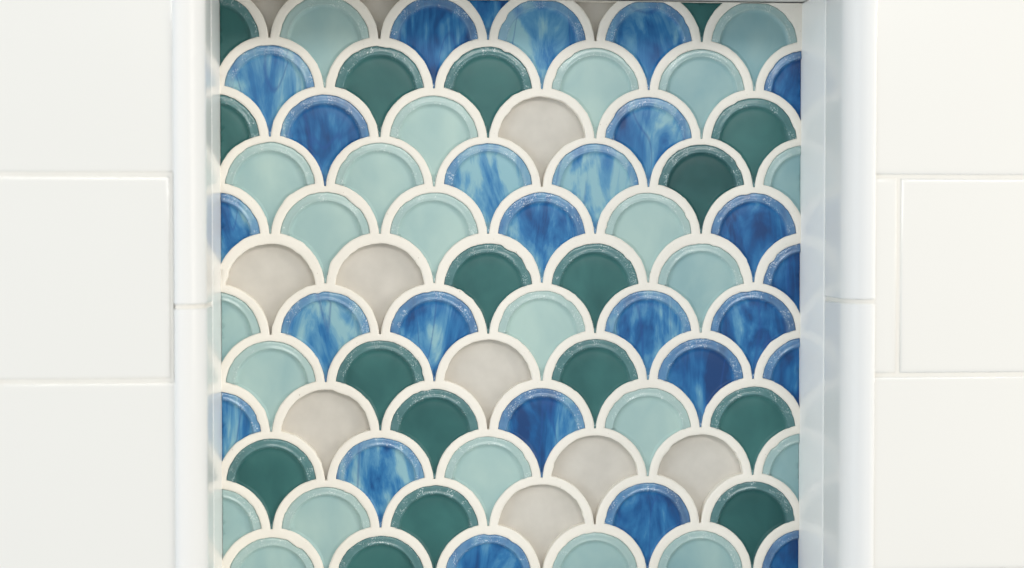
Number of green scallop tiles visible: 17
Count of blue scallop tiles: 26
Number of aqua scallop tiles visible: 23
